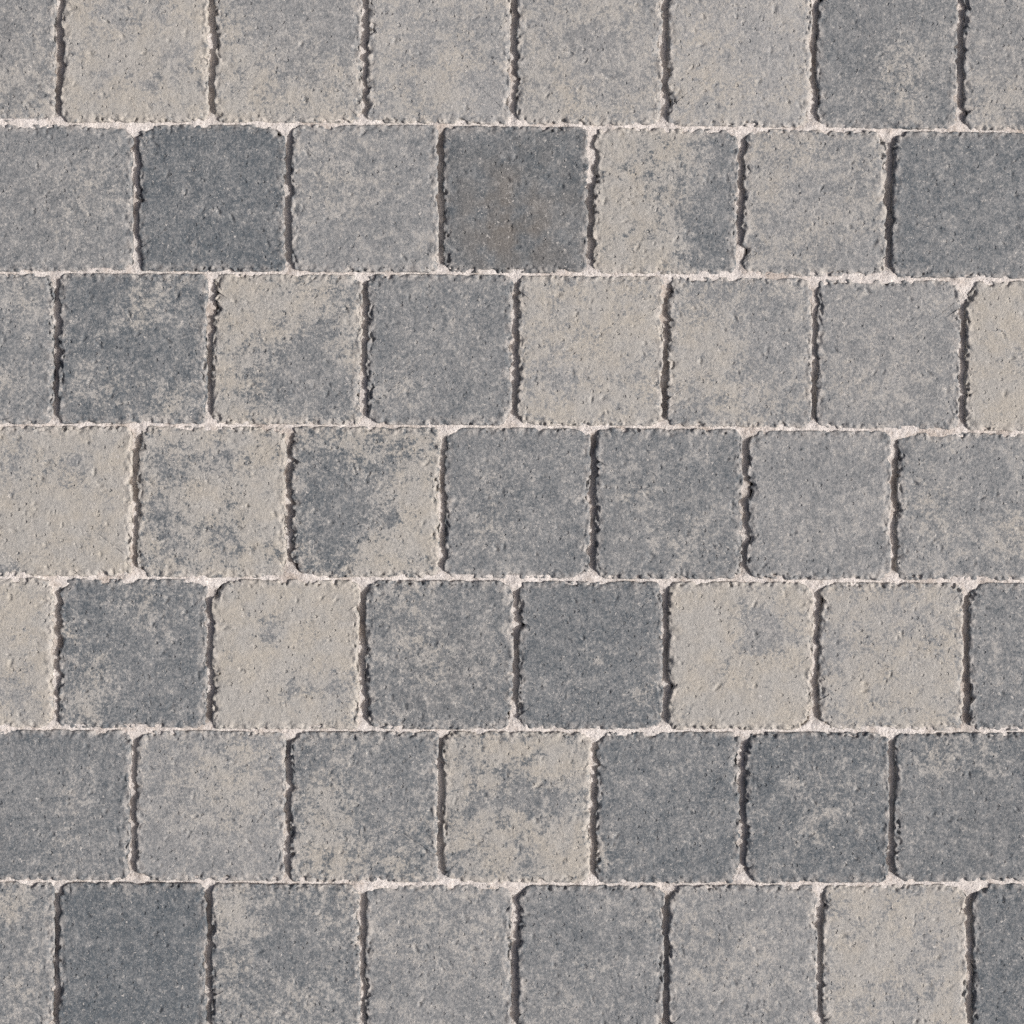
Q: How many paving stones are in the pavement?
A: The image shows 53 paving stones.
